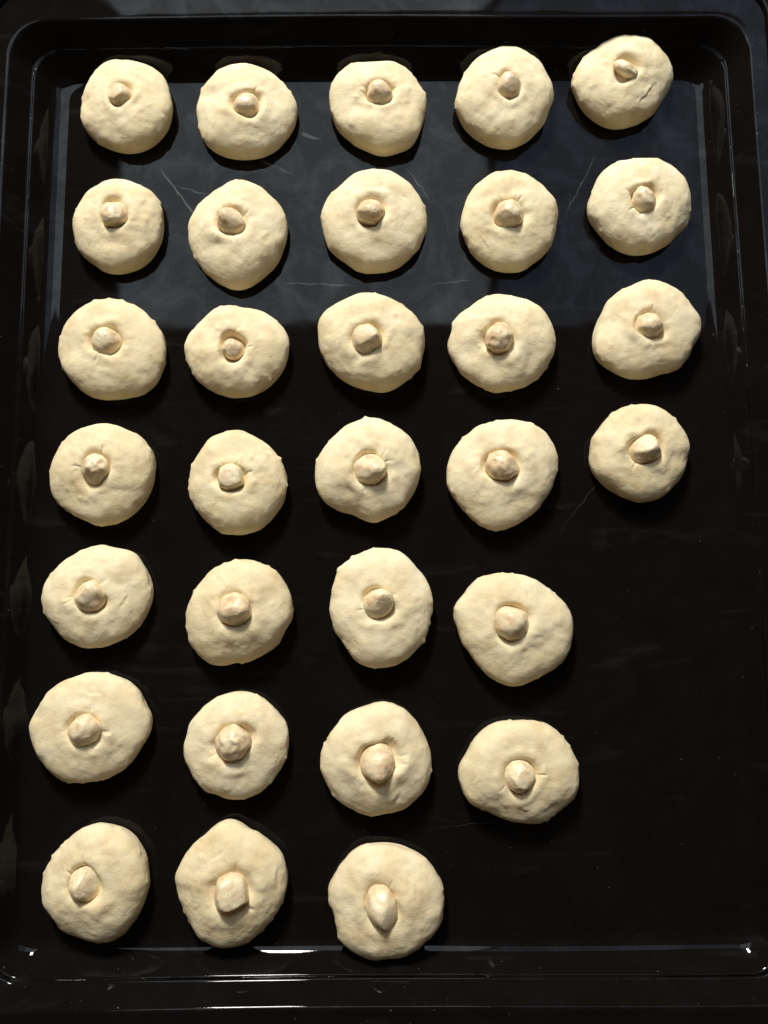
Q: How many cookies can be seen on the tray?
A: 31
